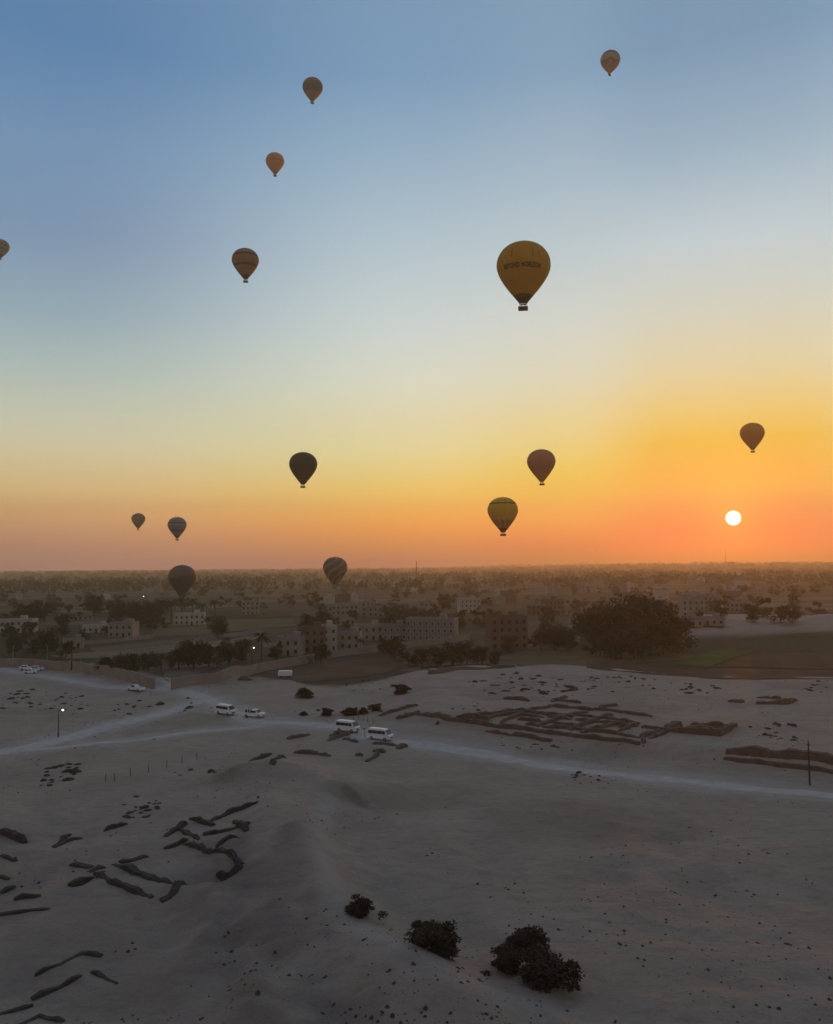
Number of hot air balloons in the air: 14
